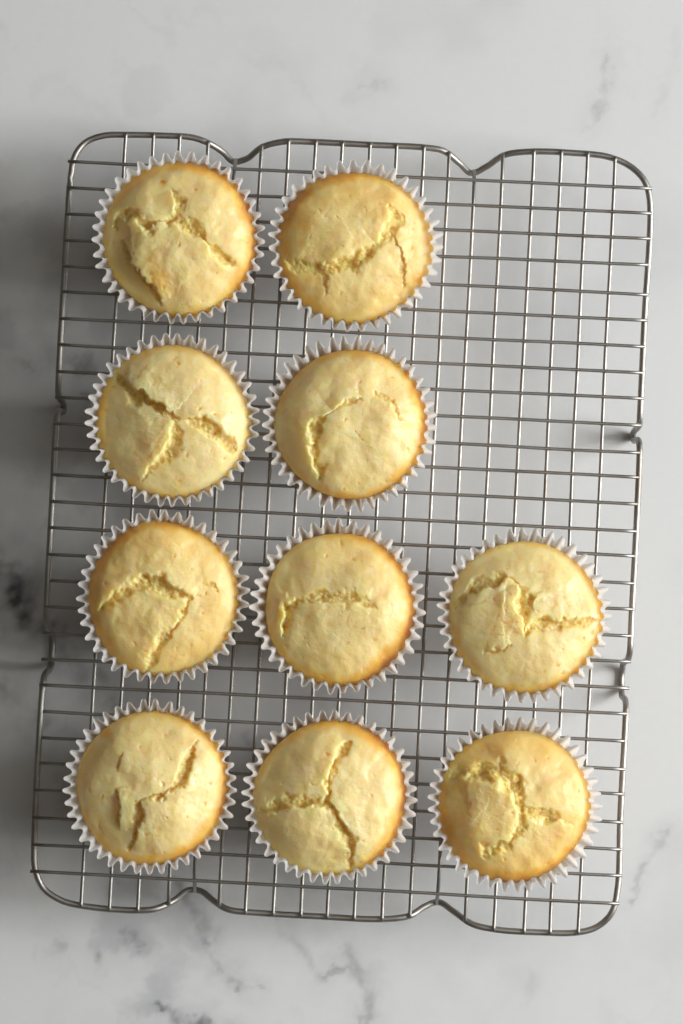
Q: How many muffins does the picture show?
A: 10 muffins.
